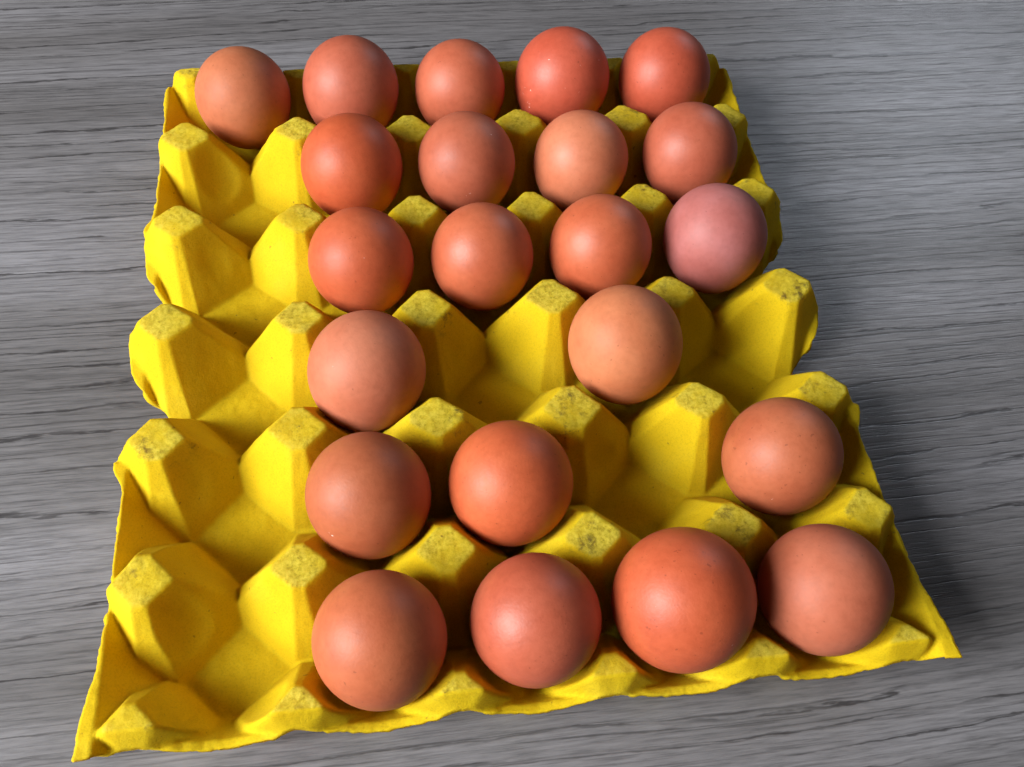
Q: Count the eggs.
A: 22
